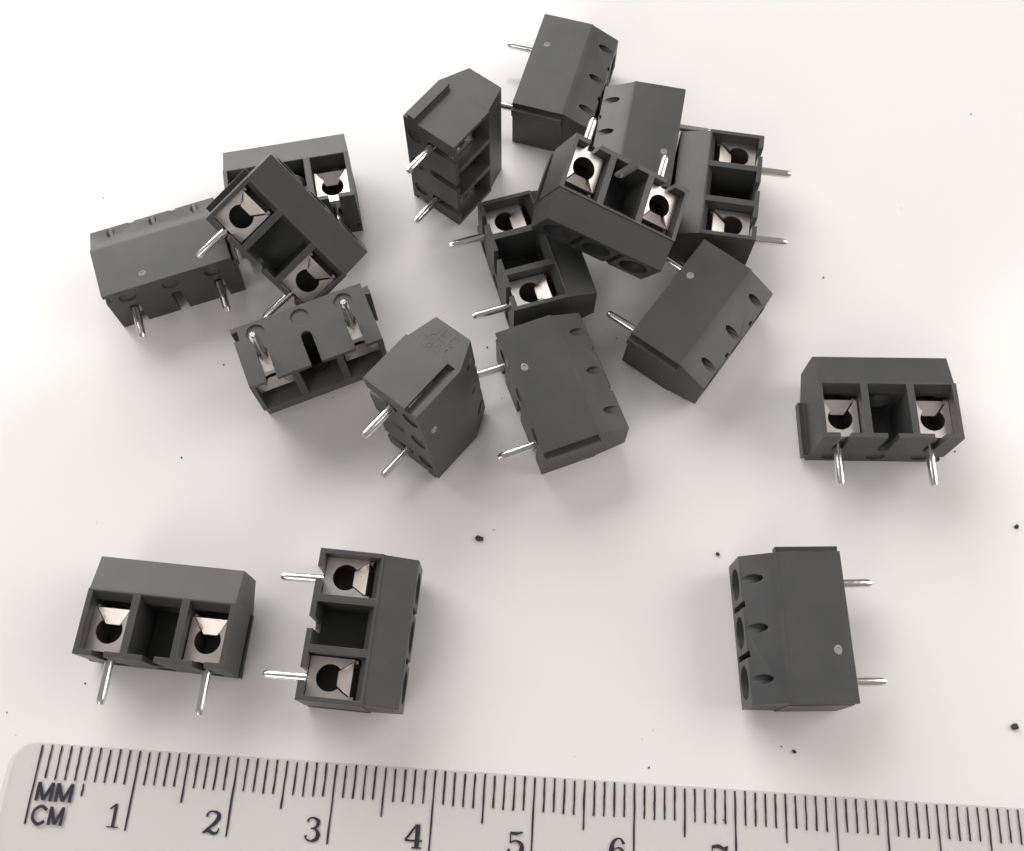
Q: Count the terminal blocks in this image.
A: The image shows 17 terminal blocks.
